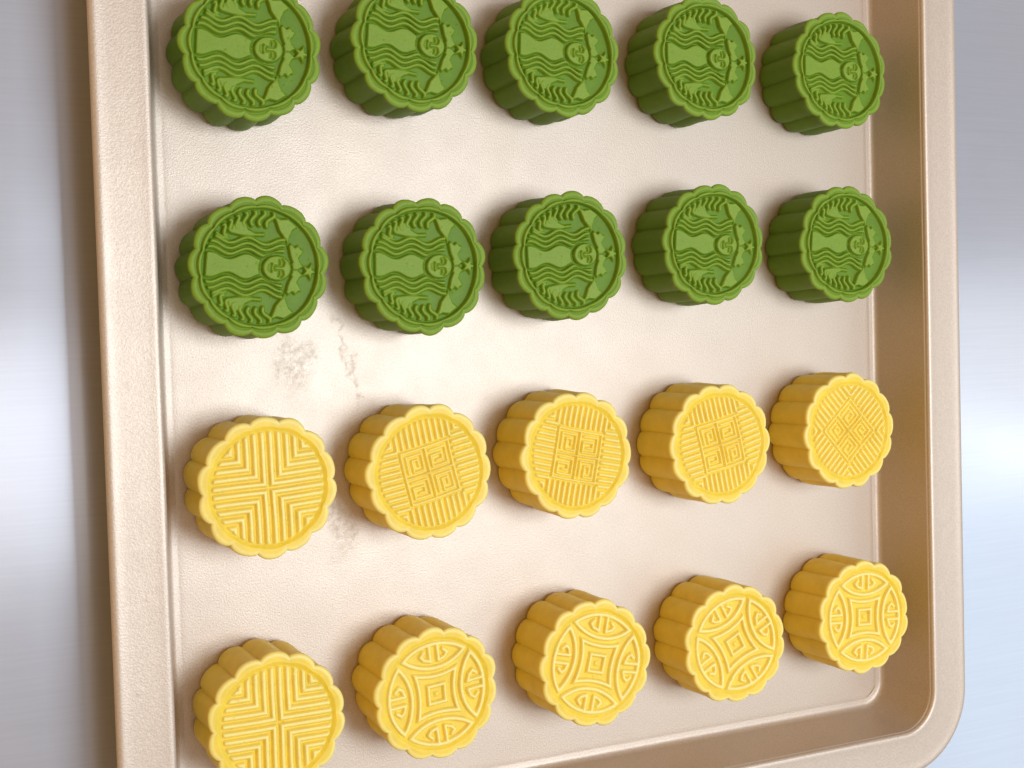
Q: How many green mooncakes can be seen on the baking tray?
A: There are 10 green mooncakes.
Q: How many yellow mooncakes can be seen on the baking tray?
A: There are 10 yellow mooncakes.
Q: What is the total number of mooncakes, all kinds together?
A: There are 20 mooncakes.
